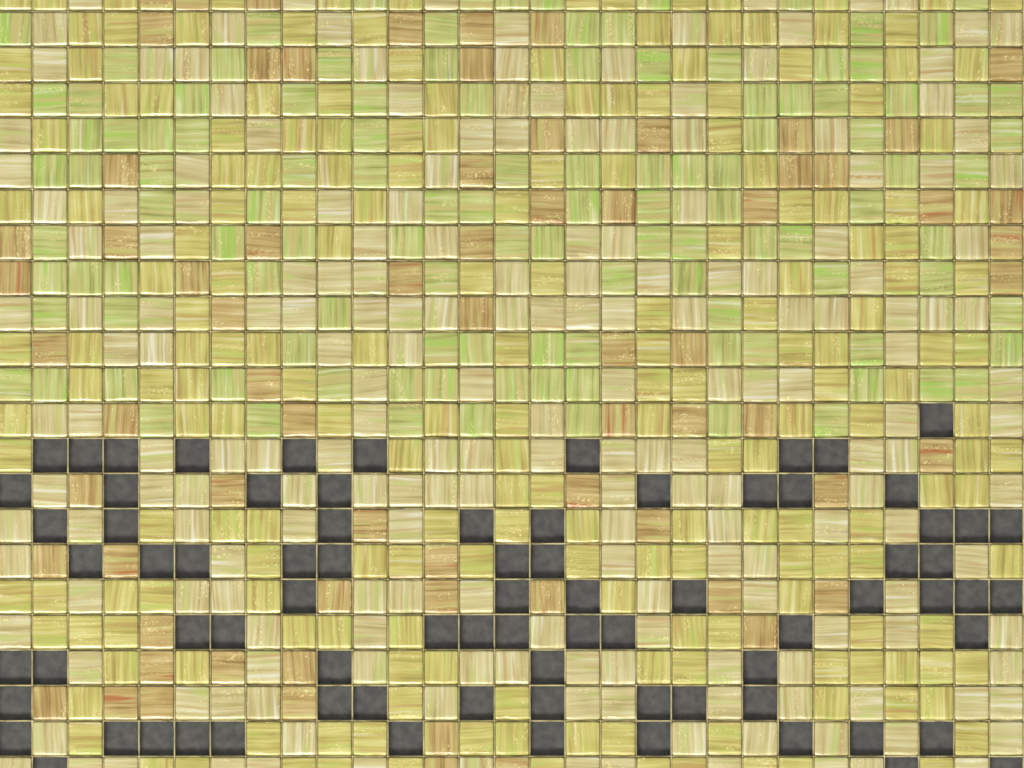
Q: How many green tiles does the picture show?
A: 117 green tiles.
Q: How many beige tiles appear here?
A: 200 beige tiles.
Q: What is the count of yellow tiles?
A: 200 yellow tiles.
